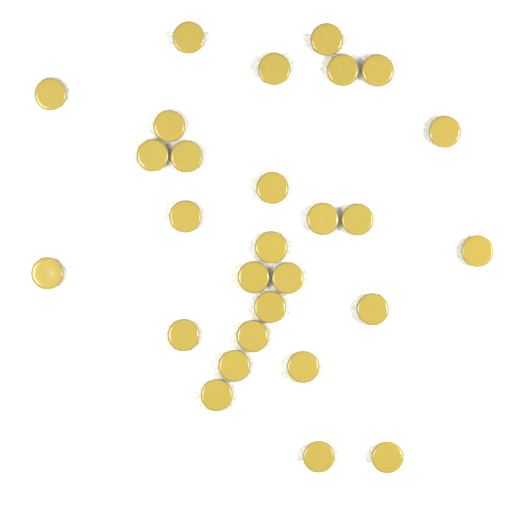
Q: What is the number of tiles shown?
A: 28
